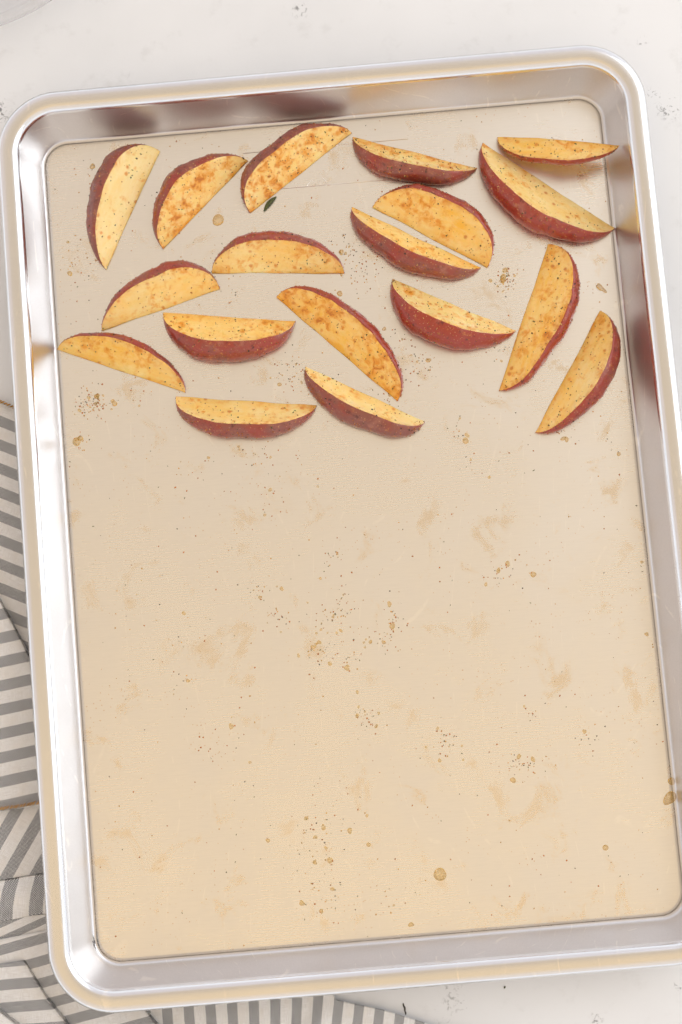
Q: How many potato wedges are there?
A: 18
